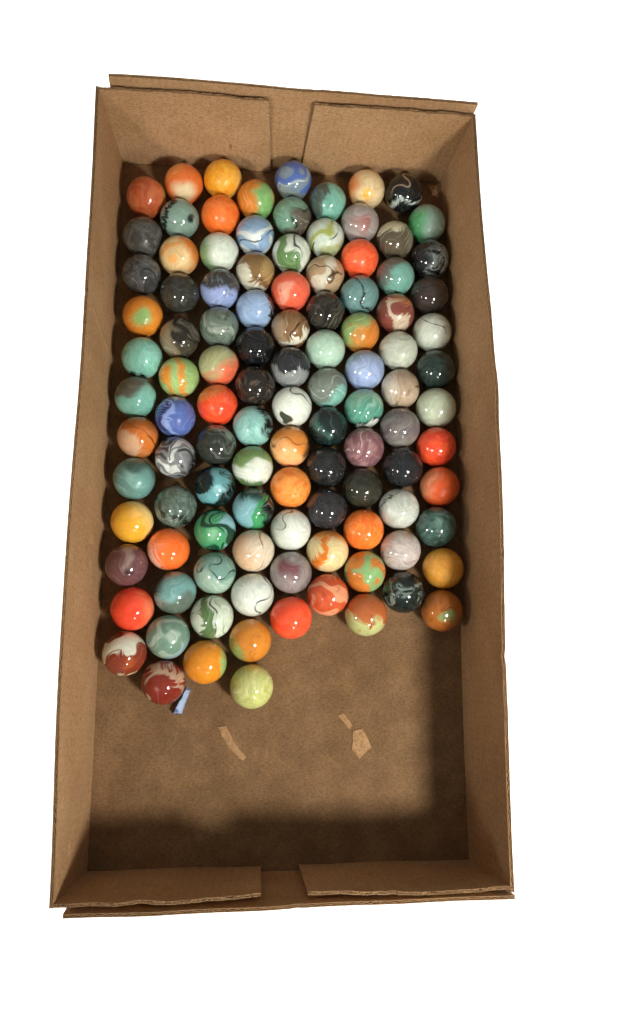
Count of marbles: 108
